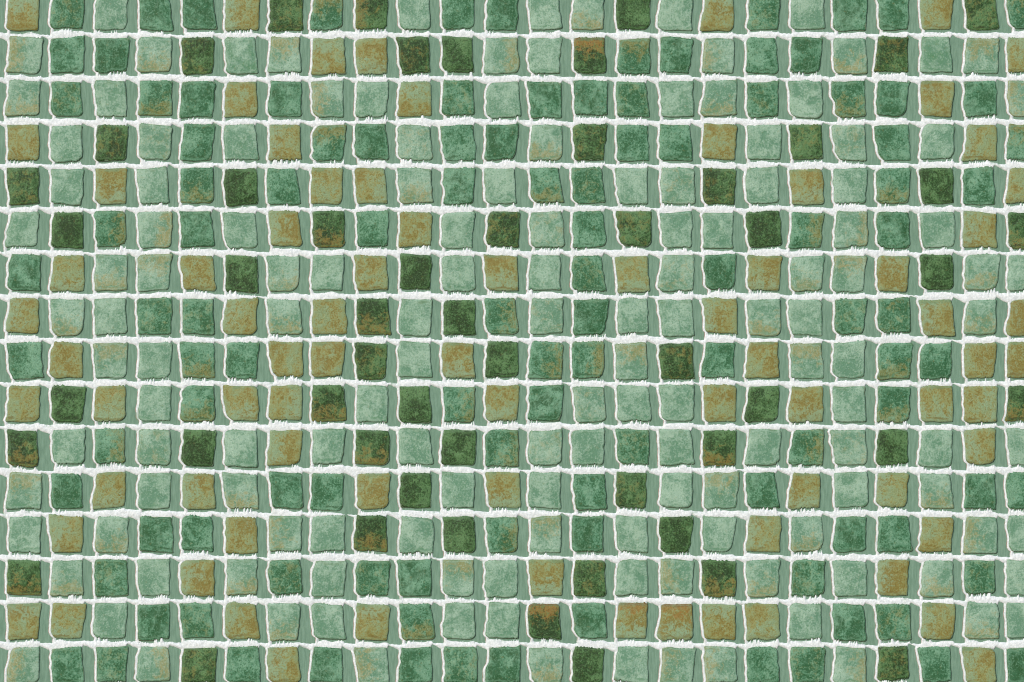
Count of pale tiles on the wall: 143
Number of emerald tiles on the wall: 111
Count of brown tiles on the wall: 77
